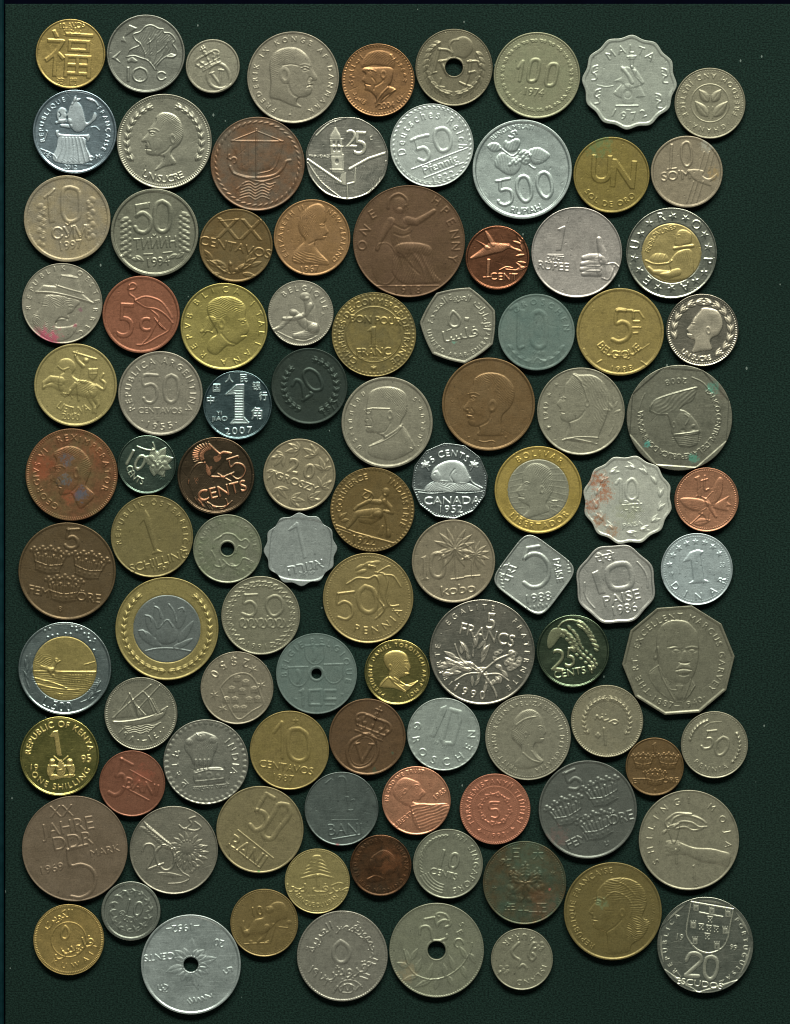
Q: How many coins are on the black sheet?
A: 101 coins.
